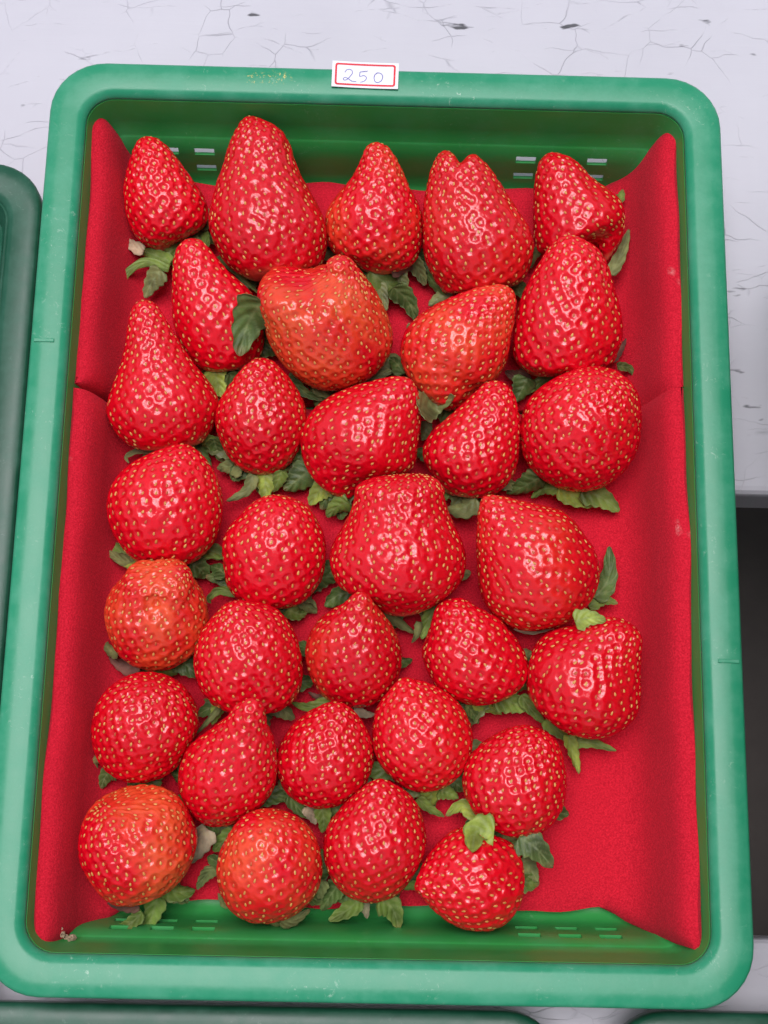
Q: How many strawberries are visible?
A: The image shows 32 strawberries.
